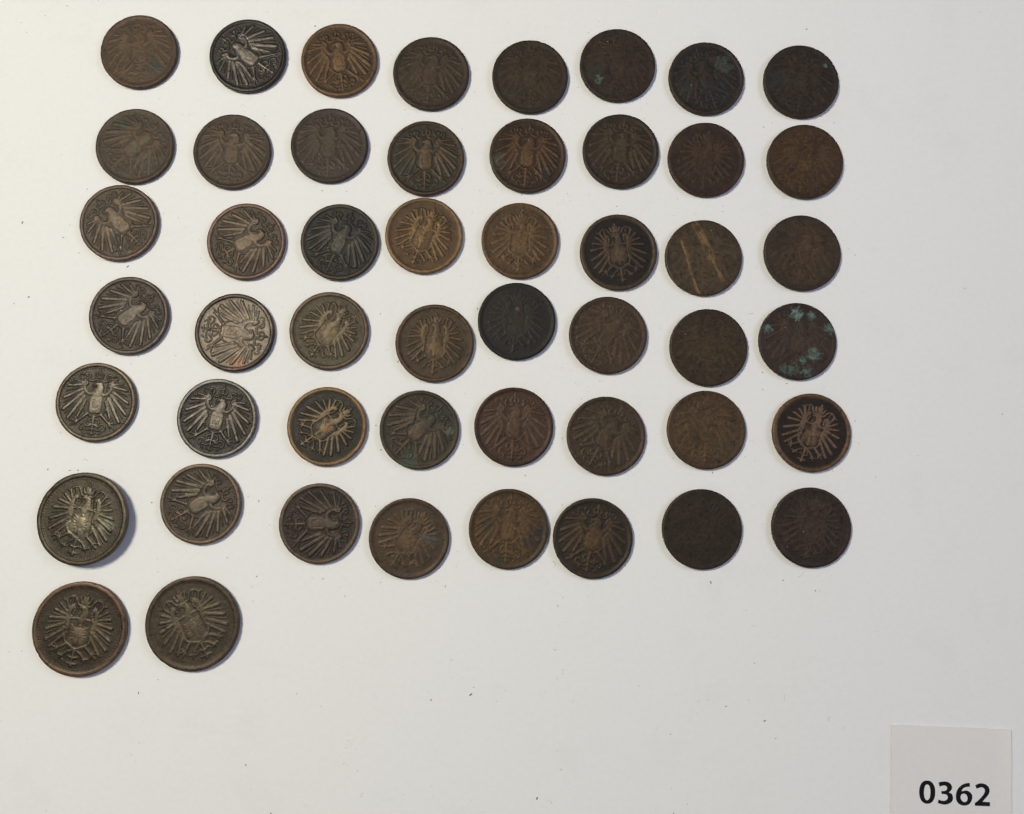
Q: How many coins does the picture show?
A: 50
